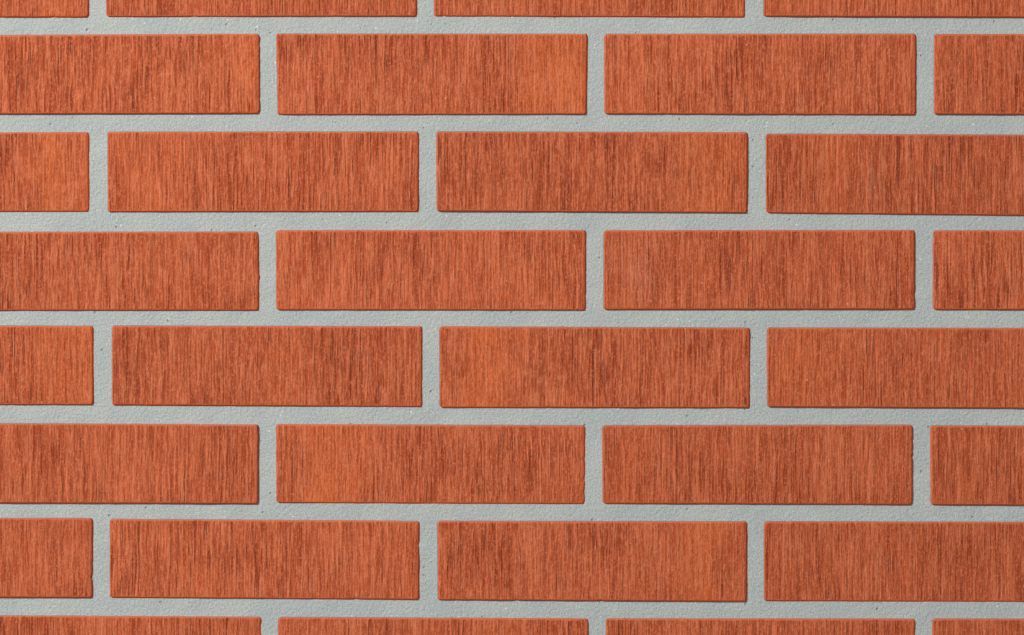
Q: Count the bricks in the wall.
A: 32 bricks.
